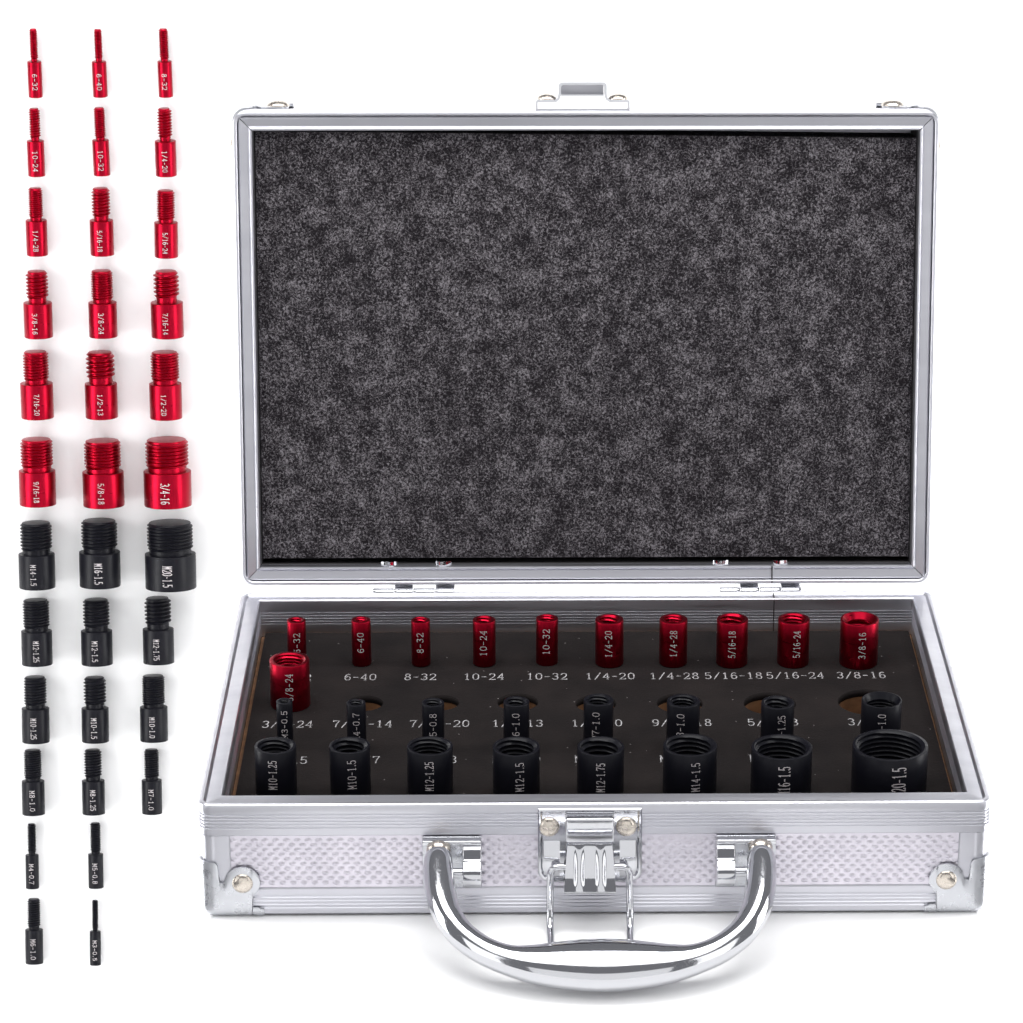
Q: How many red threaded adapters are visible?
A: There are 29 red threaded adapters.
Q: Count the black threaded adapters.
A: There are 32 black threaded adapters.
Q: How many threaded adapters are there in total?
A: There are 61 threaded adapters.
